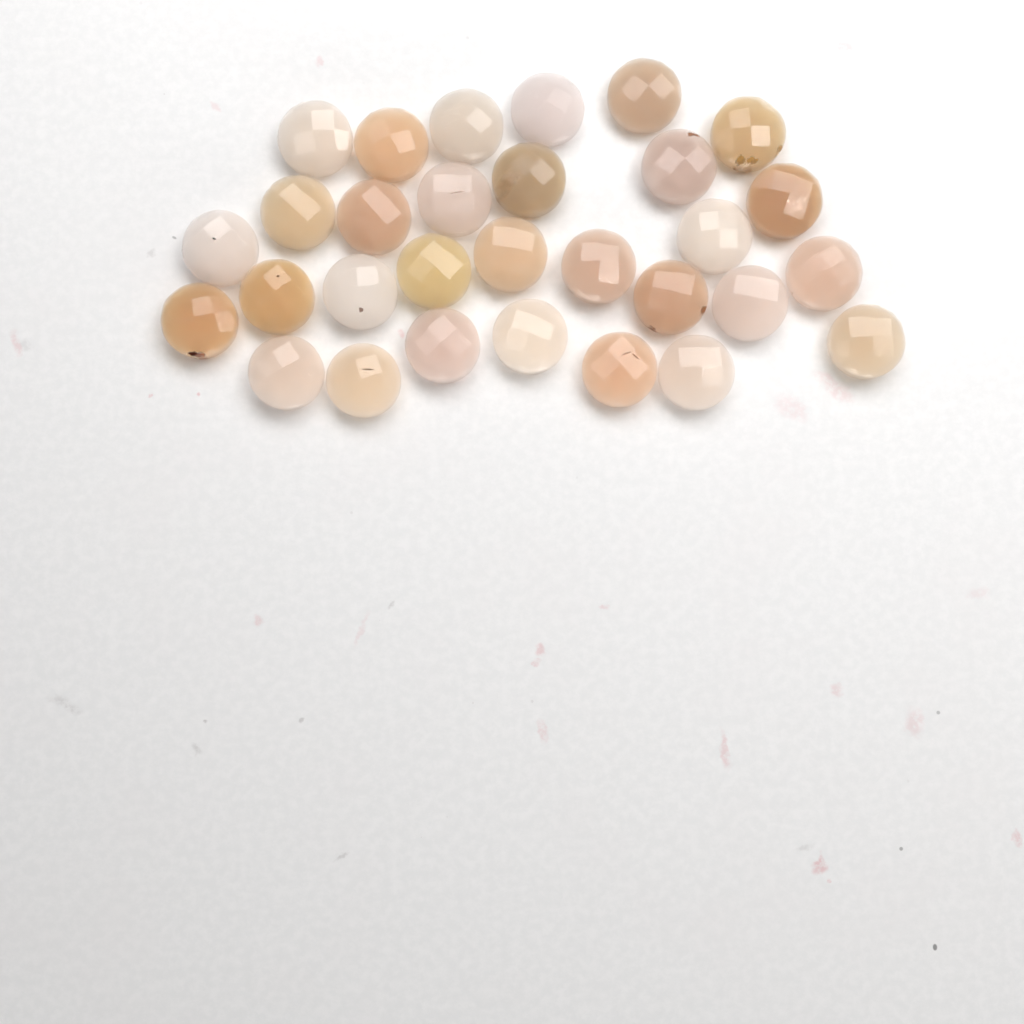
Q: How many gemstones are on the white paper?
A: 30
